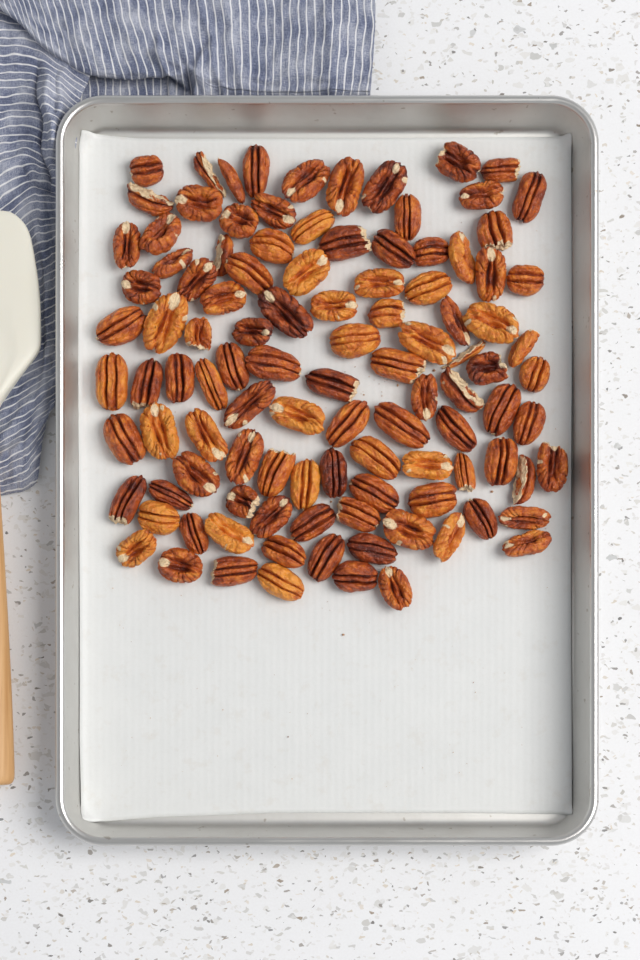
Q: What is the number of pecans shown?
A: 107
